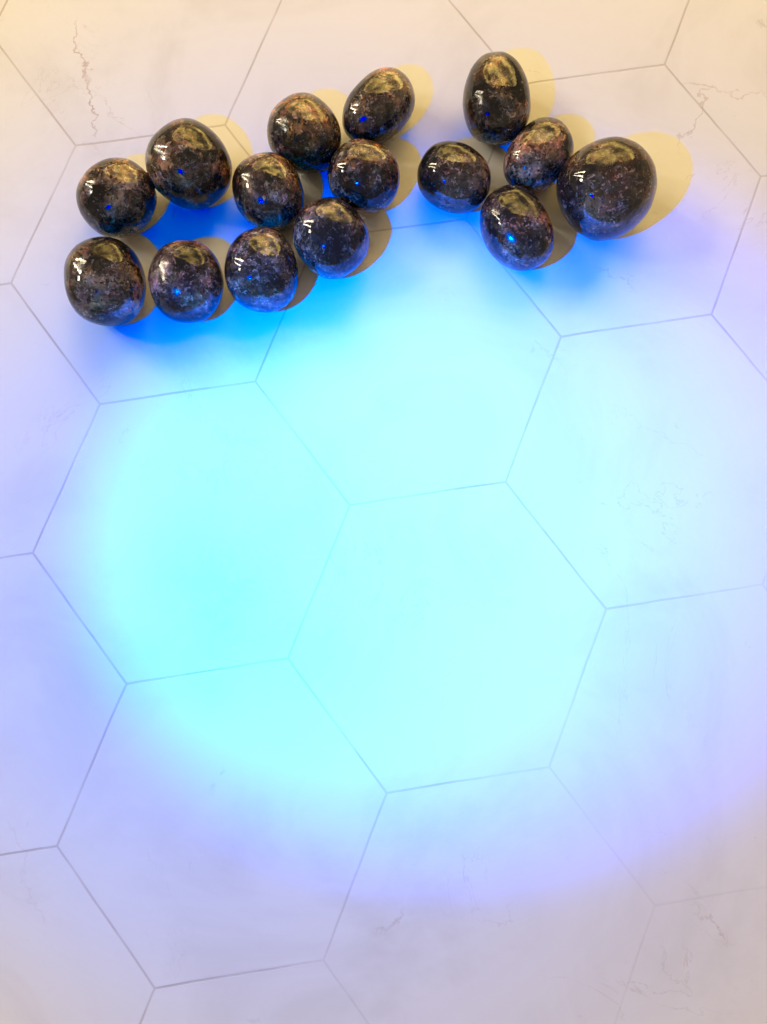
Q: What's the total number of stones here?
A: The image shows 15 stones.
